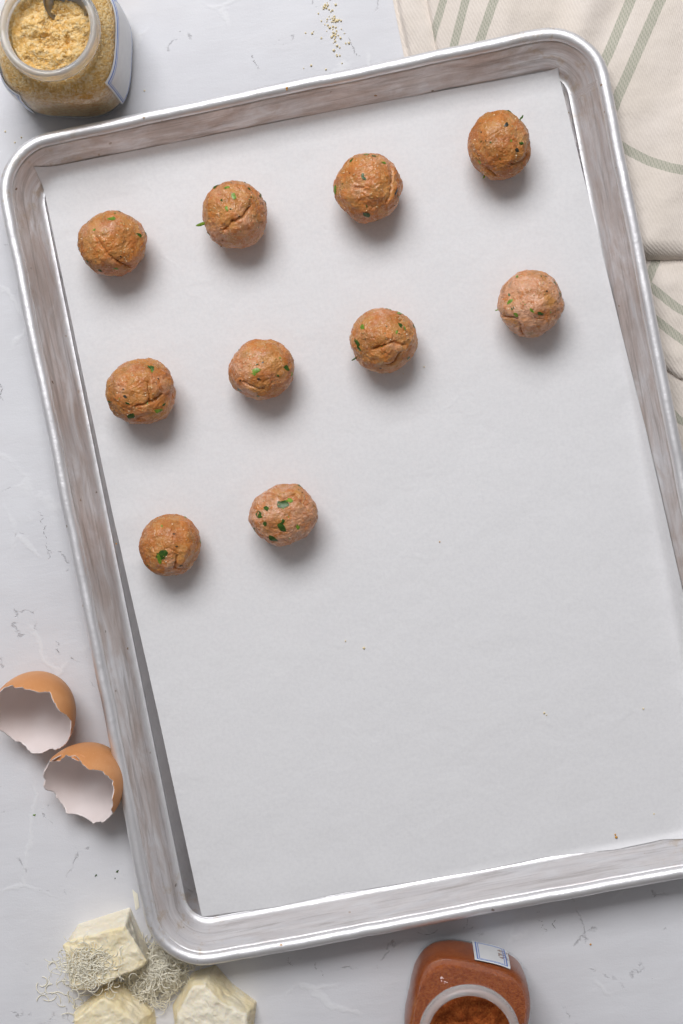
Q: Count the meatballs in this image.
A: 10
